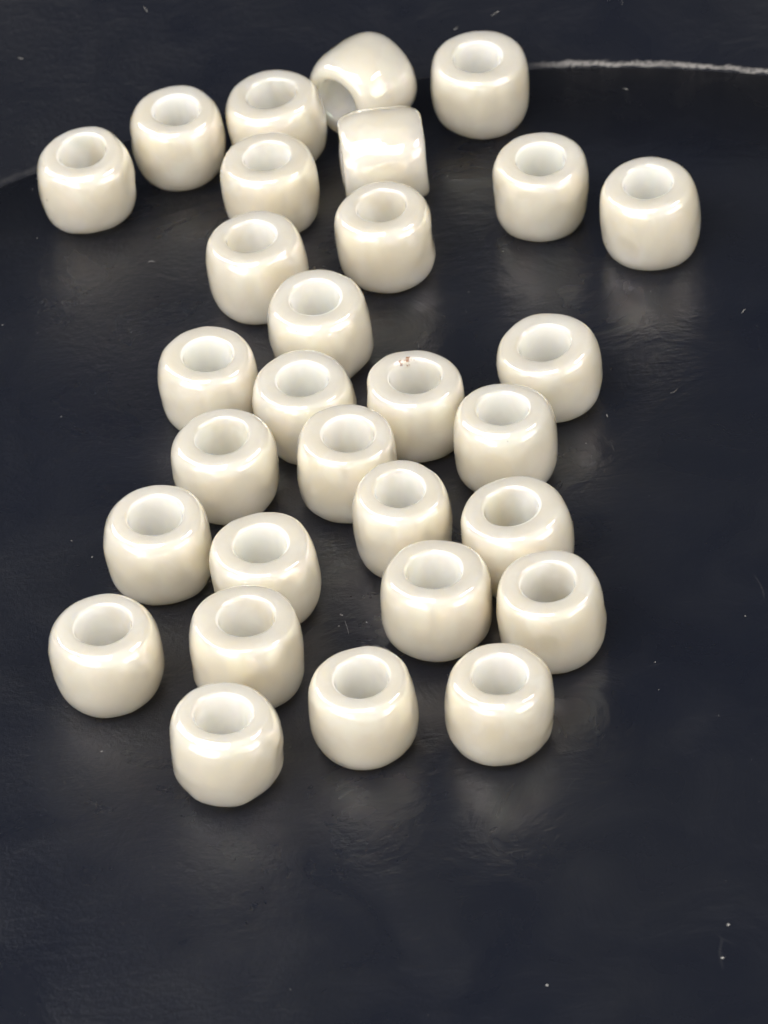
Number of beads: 30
